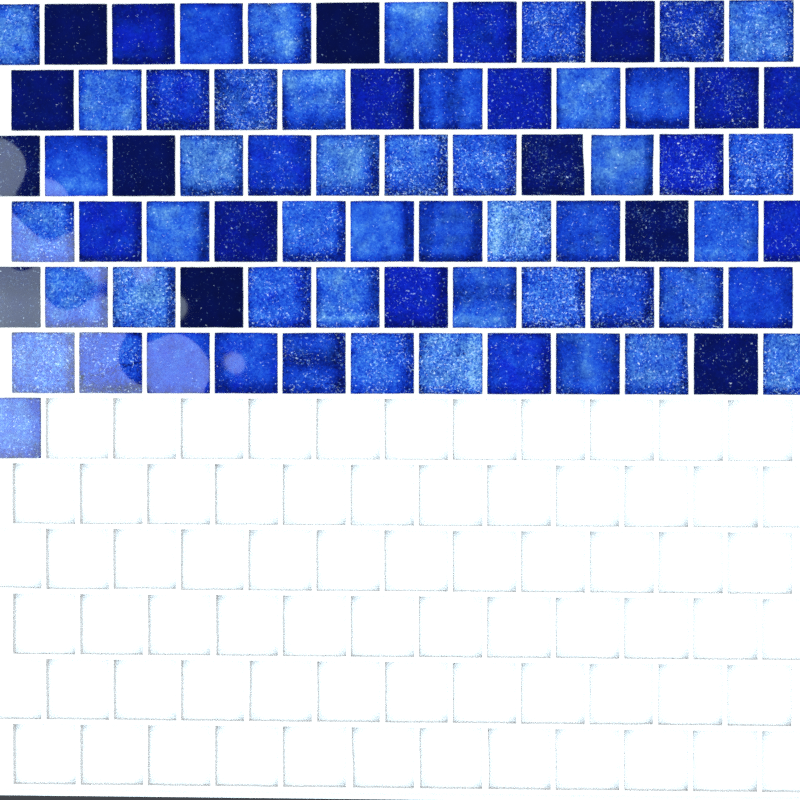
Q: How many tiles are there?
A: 73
